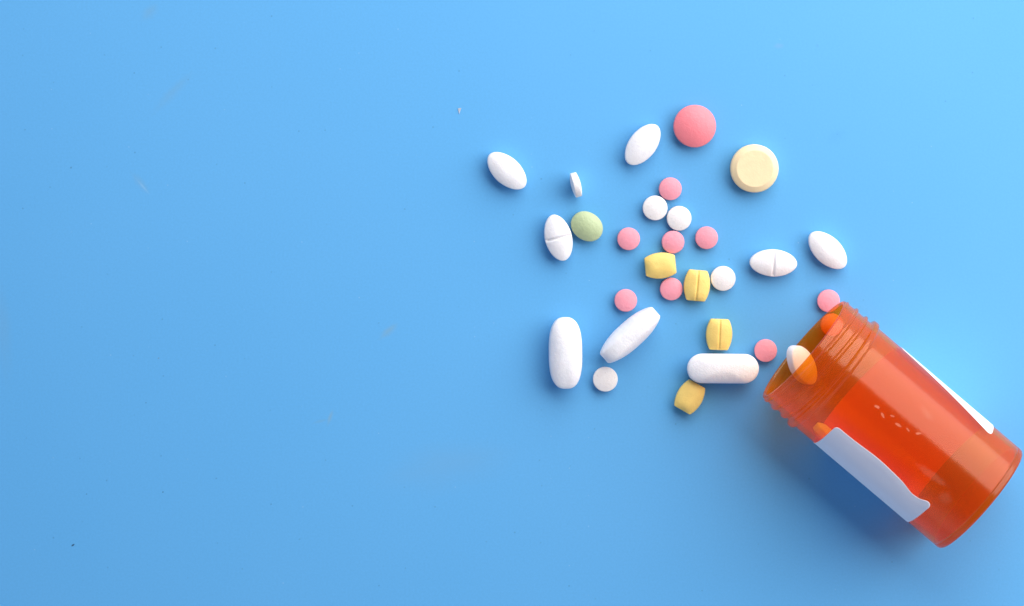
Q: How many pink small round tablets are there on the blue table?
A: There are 9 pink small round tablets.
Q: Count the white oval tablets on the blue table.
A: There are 6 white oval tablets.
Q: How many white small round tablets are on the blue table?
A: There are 5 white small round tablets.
